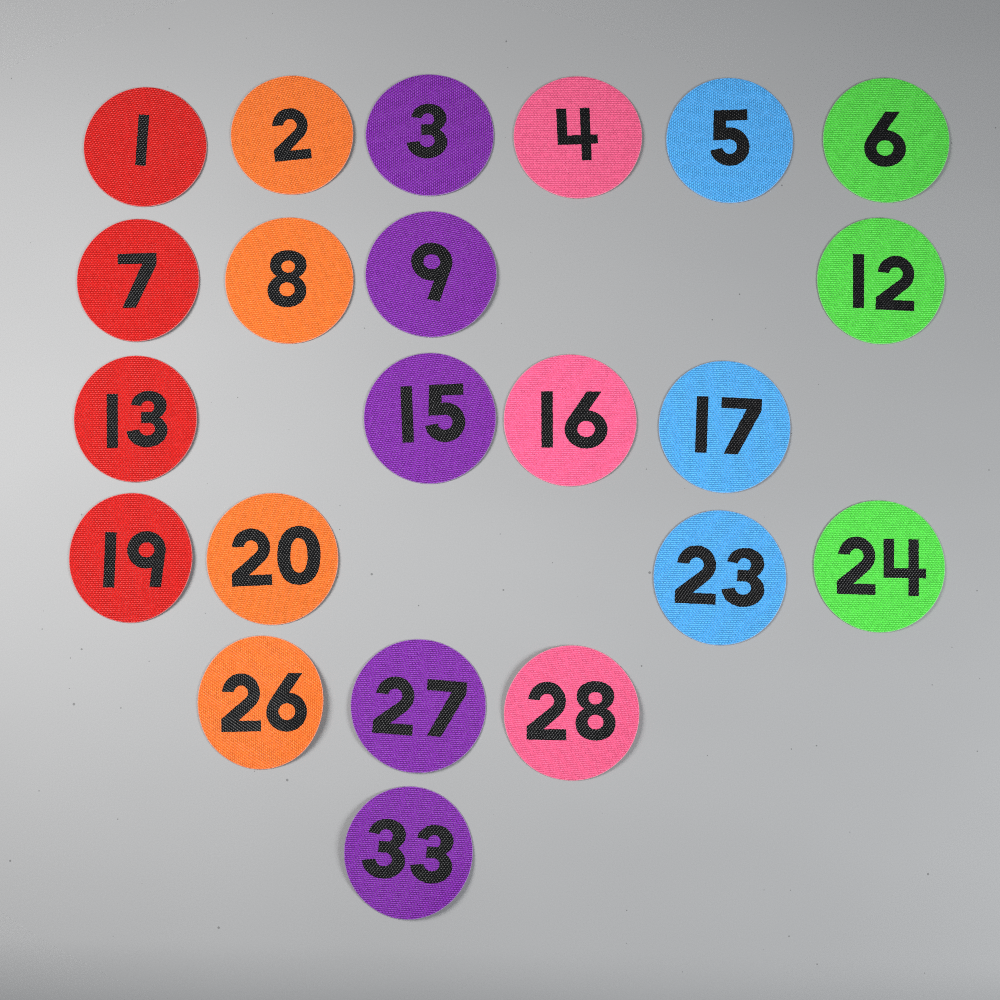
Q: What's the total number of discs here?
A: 22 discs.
